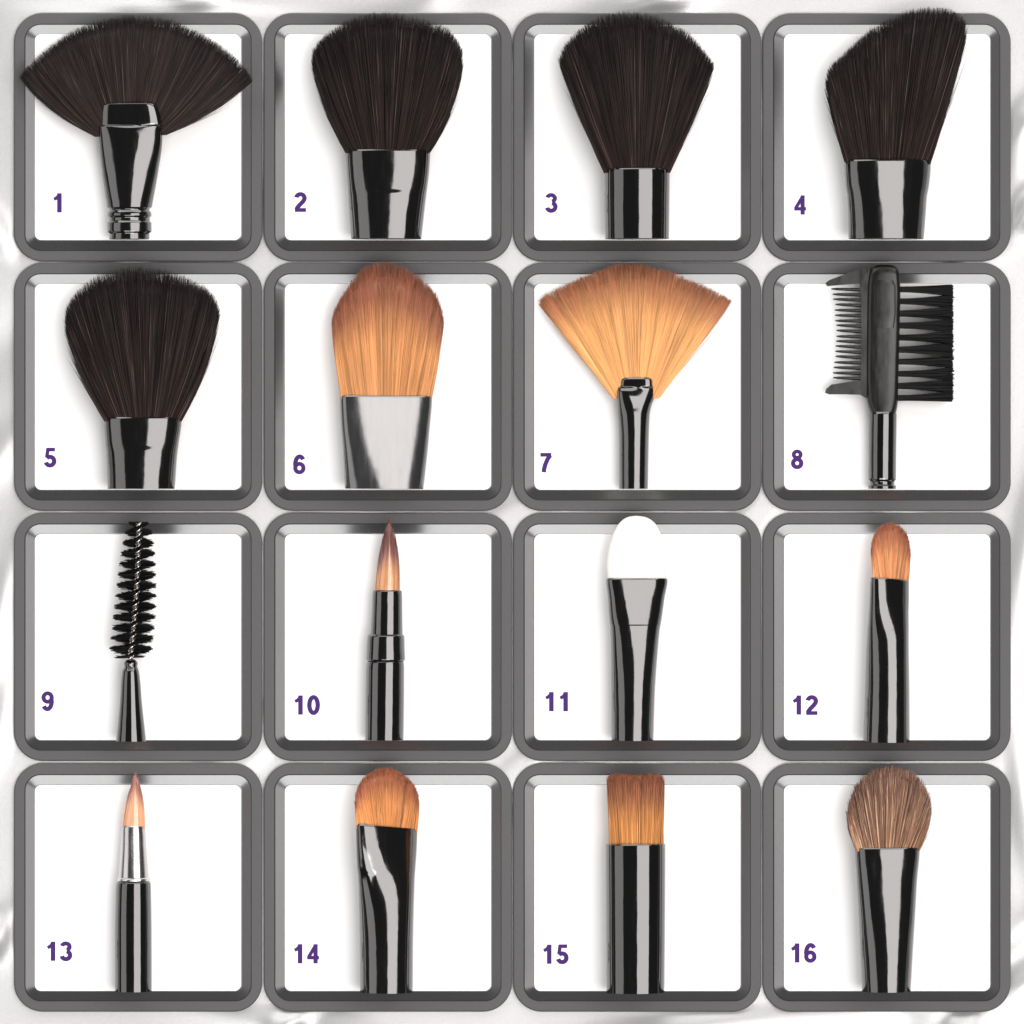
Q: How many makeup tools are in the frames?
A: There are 16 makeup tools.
